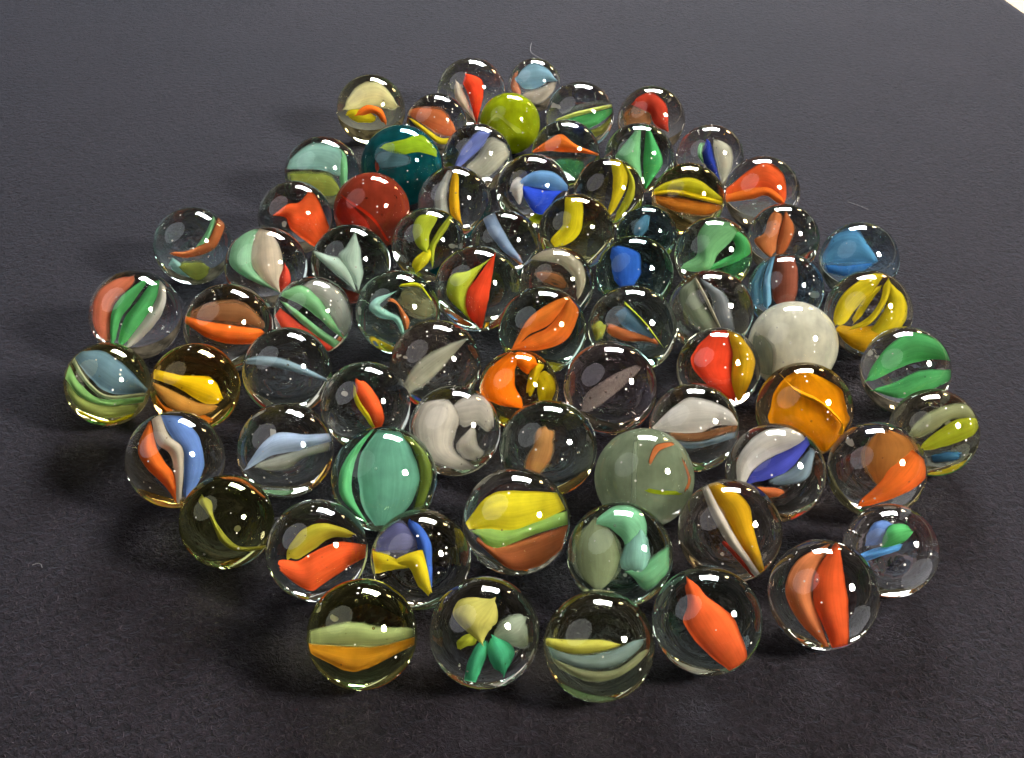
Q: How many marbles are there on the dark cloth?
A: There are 75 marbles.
